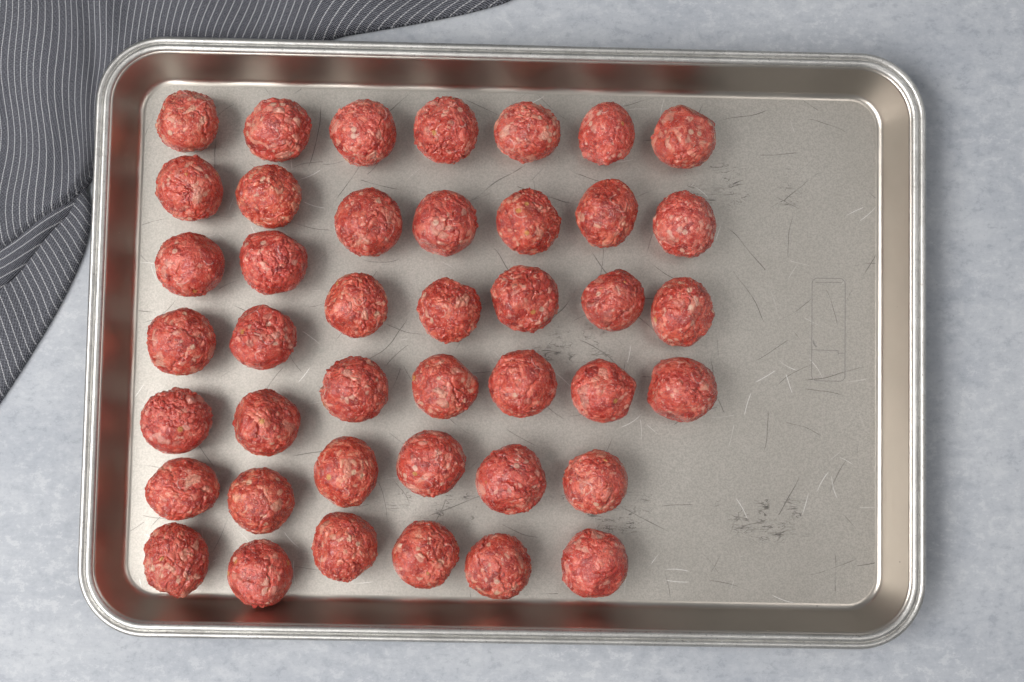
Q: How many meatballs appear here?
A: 42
